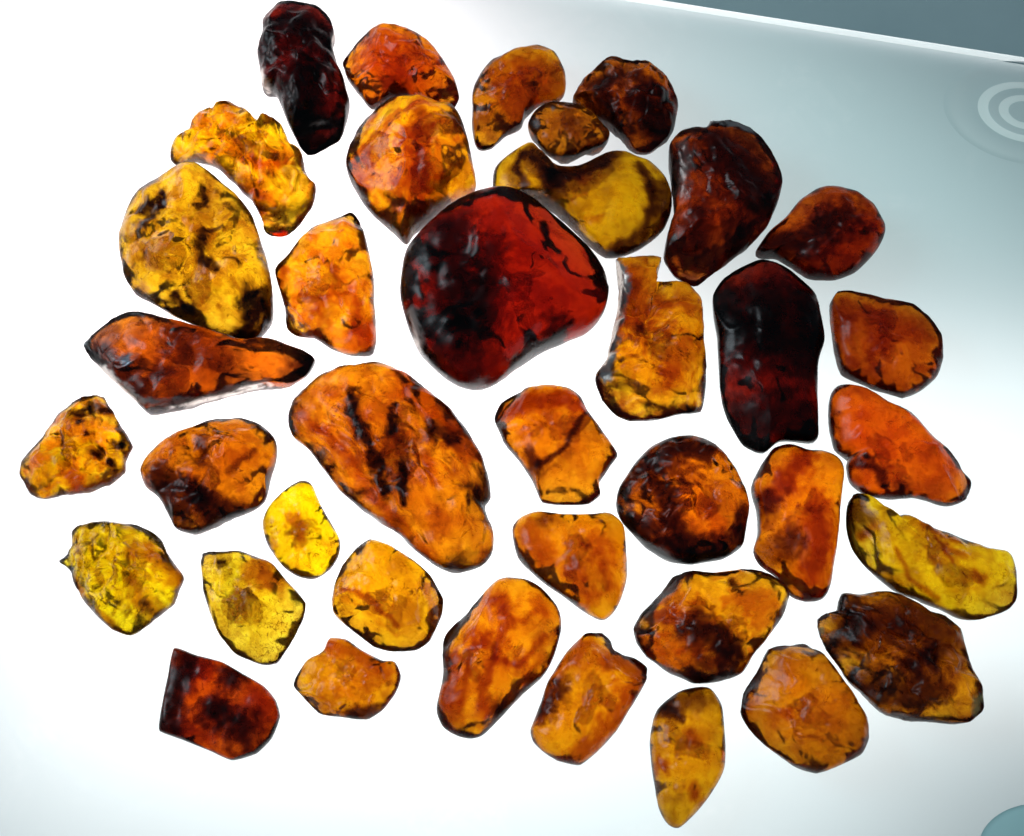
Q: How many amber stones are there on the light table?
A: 38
